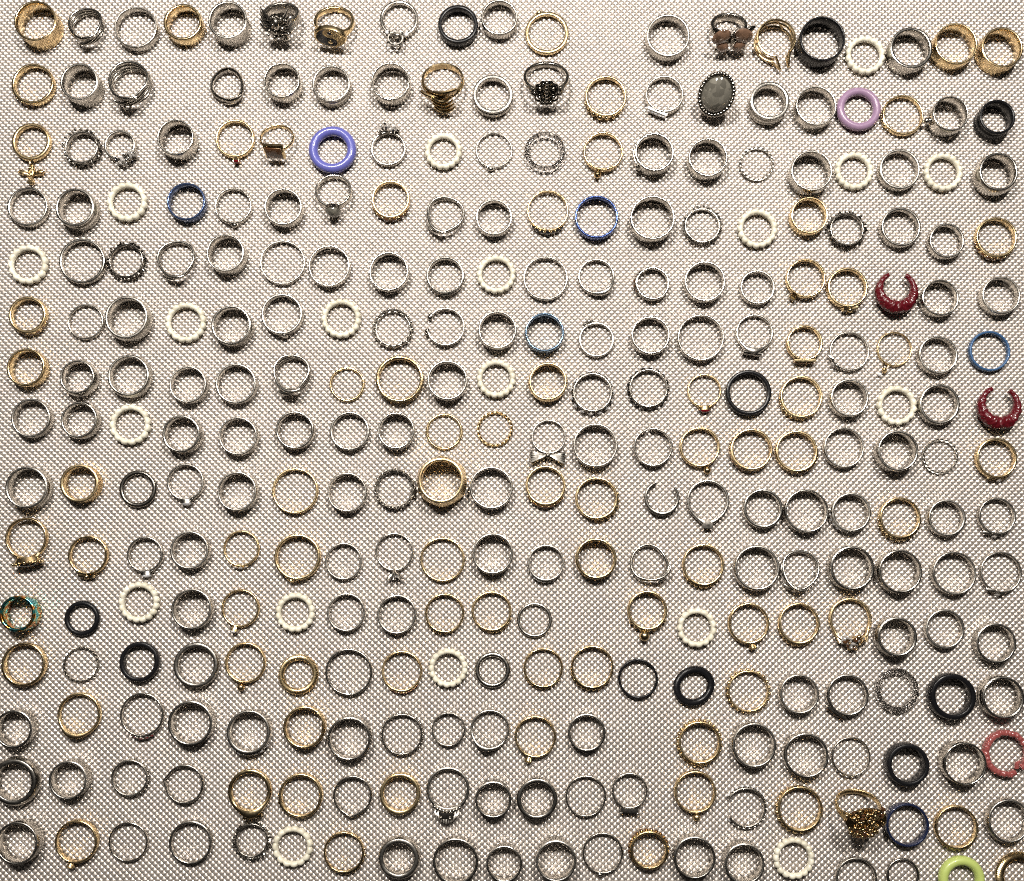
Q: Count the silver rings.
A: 175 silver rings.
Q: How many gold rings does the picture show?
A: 78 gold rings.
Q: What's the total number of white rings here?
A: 19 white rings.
